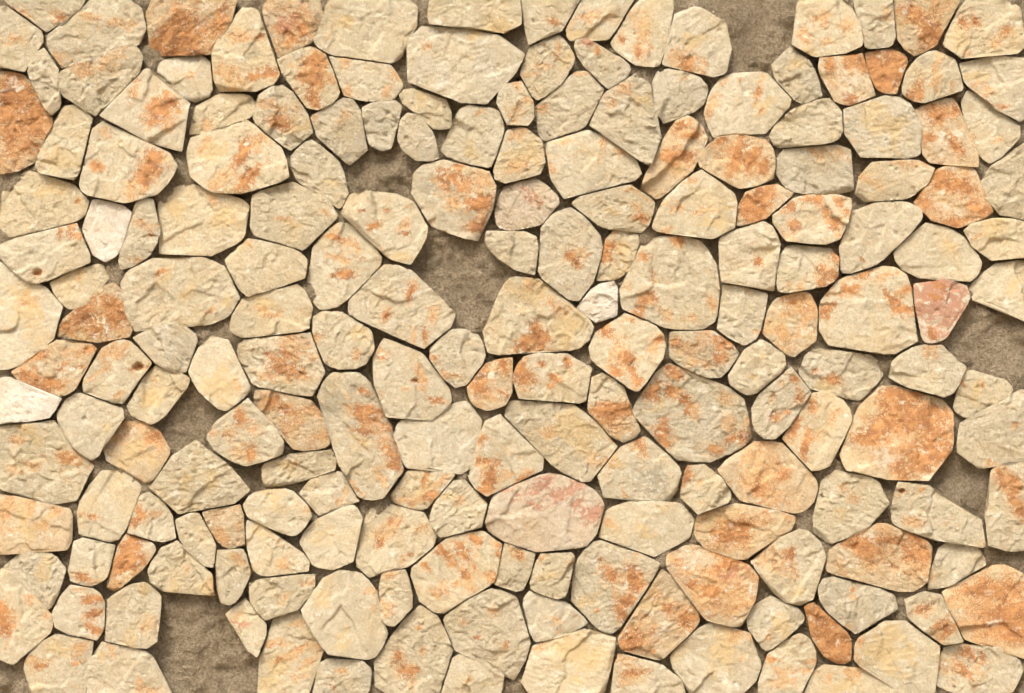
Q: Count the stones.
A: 193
